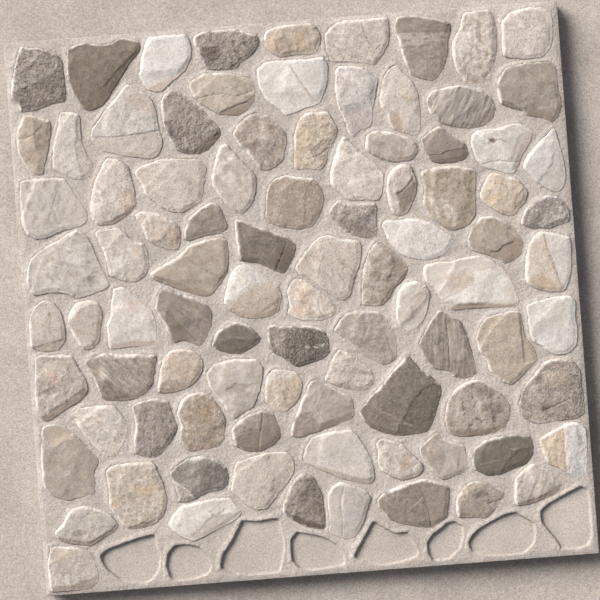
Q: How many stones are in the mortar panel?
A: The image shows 92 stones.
